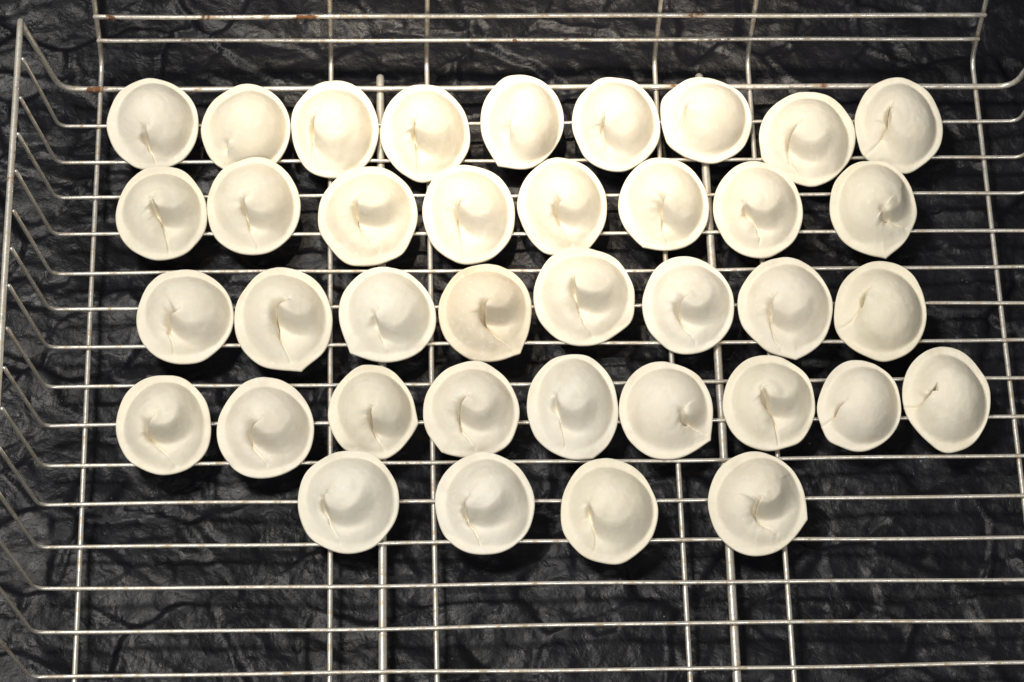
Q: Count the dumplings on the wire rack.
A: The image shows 38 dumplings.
